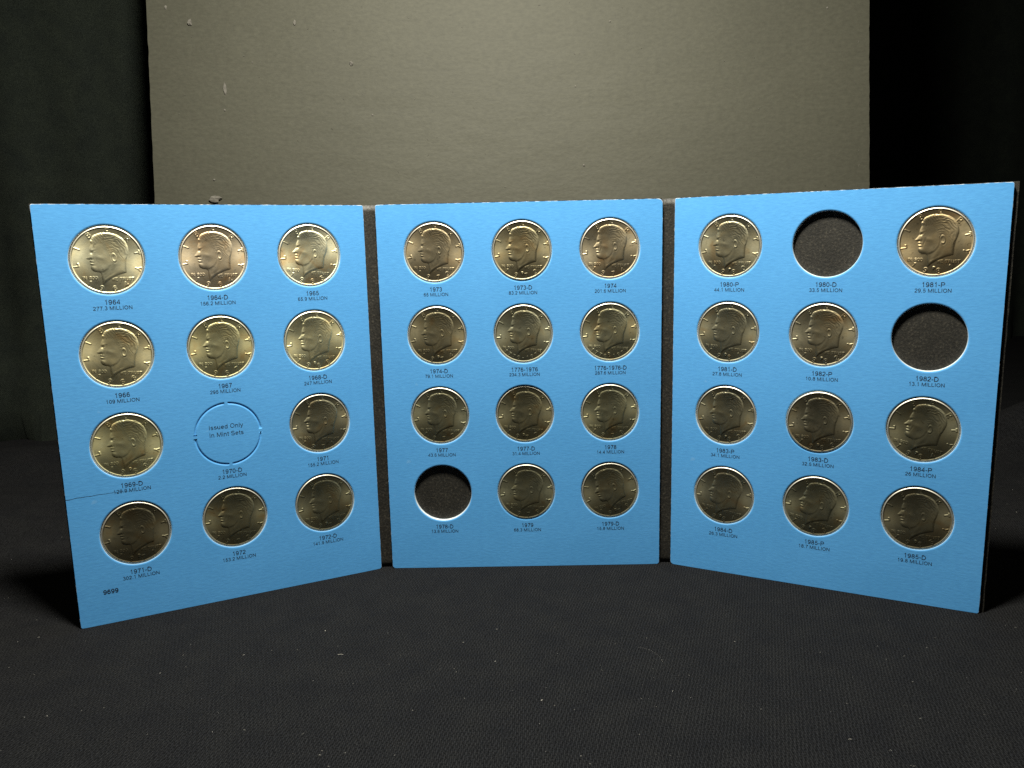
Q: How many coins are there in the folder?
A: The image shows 32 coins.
